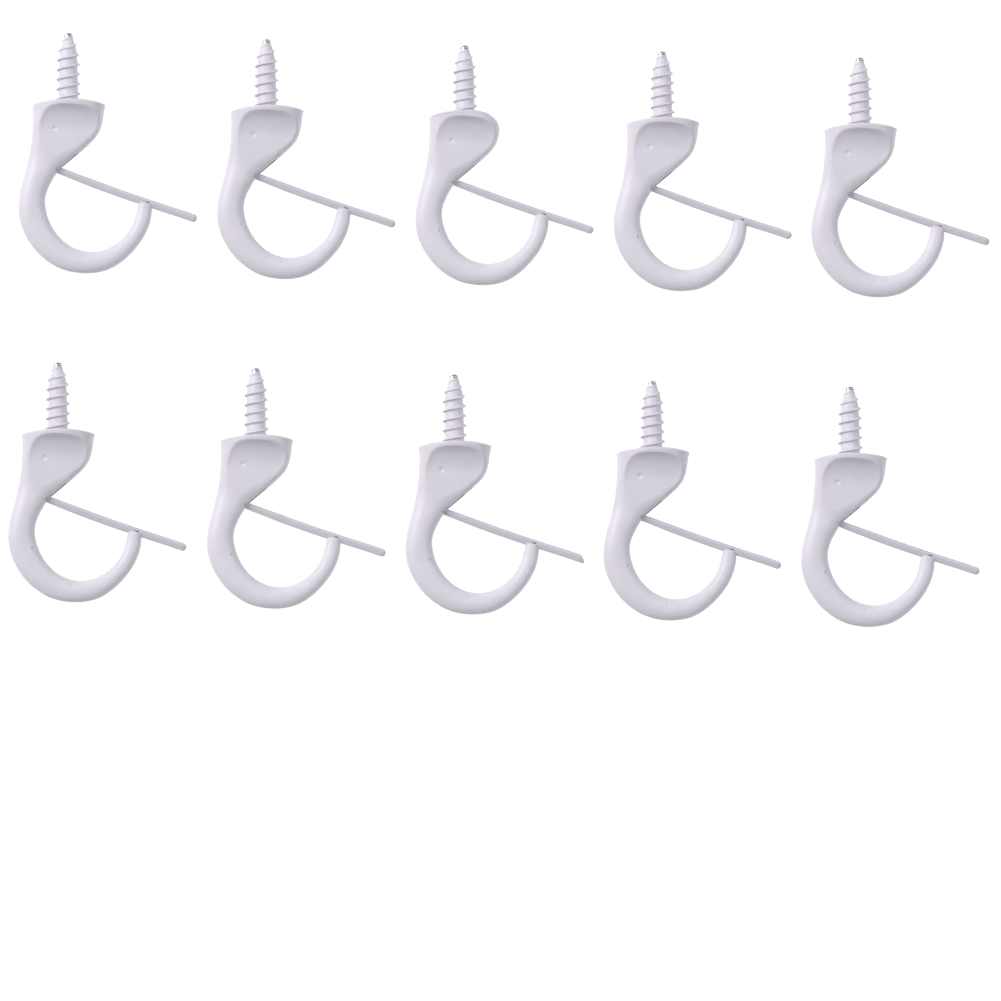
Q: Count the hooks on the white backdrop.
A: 10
